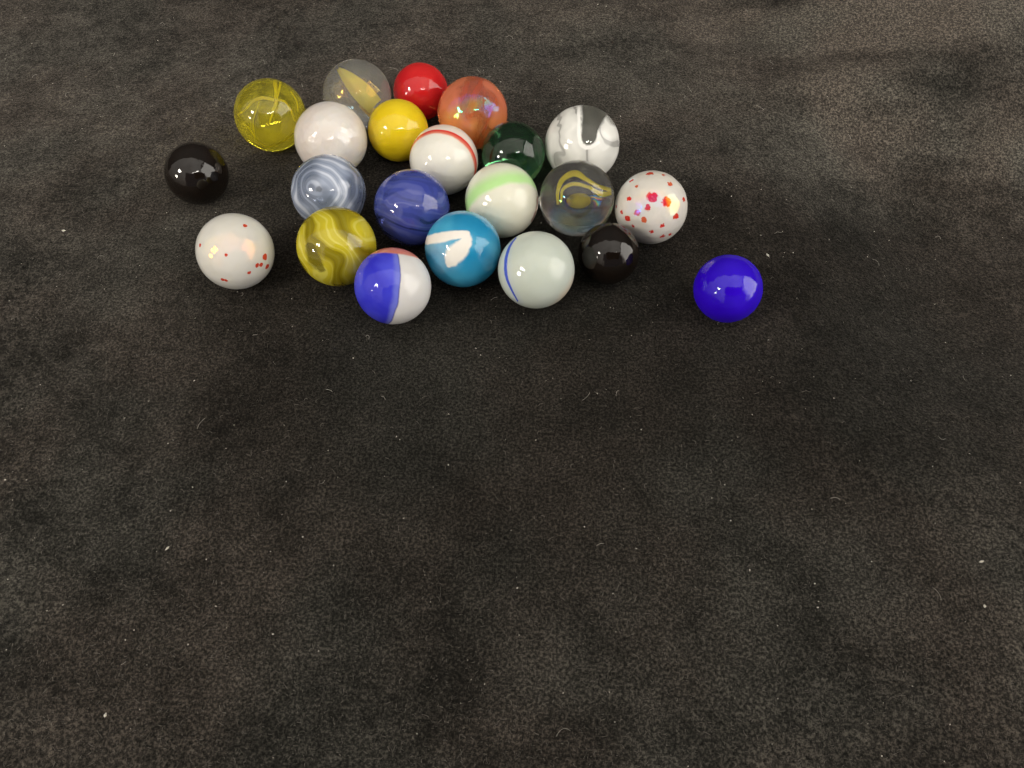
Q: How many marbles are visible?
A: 22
